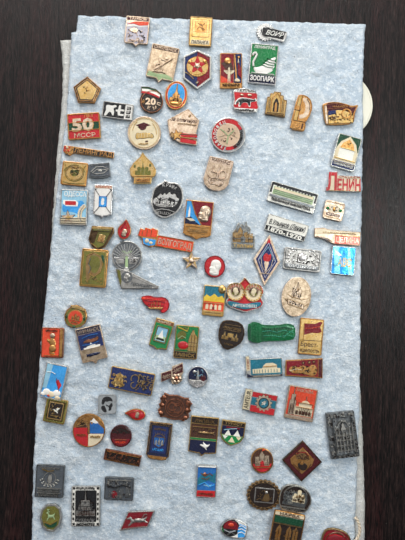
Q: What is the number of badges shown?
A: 90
